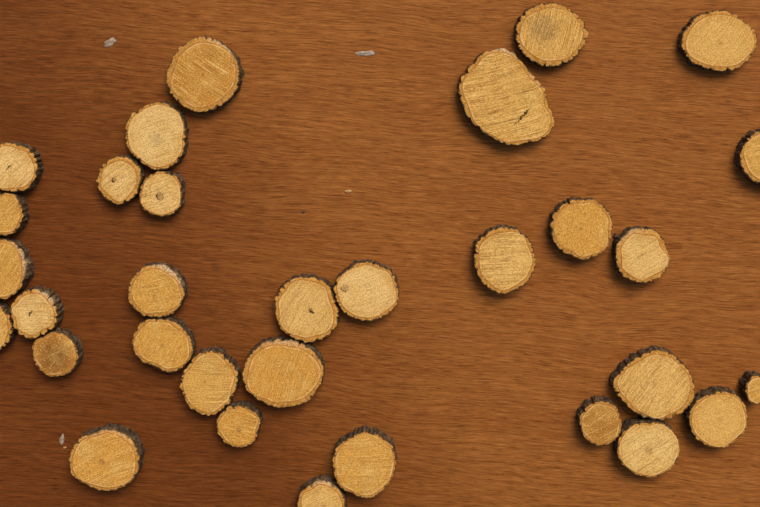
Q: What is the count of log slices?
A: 32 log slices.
